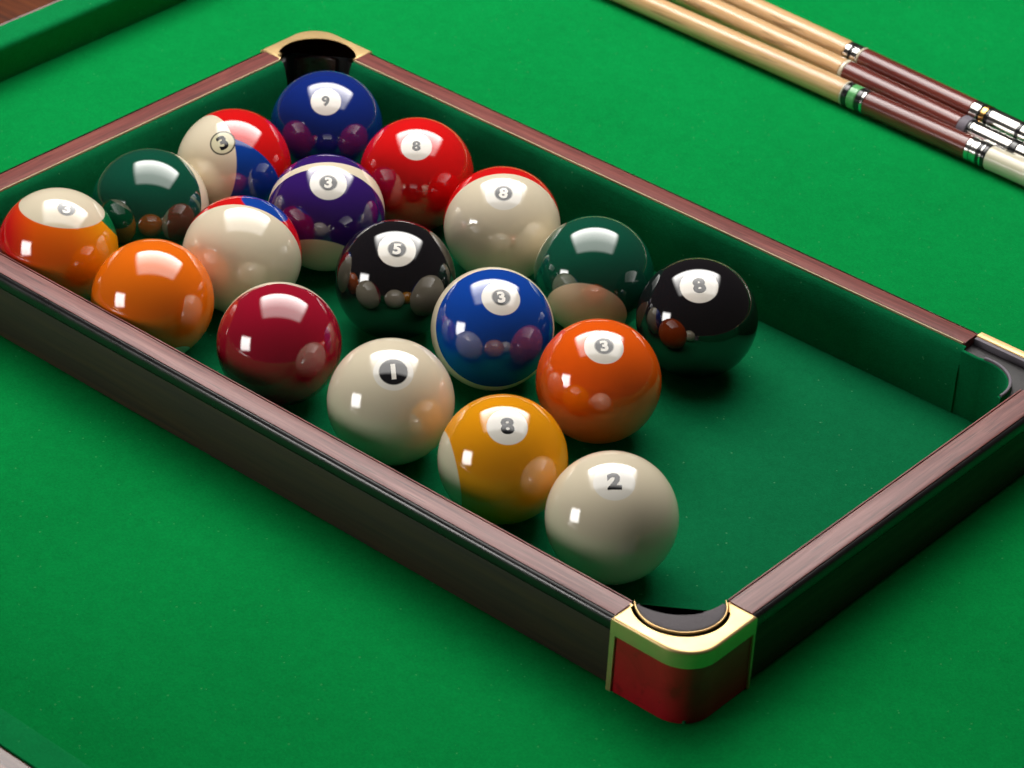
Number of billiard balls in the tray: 18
